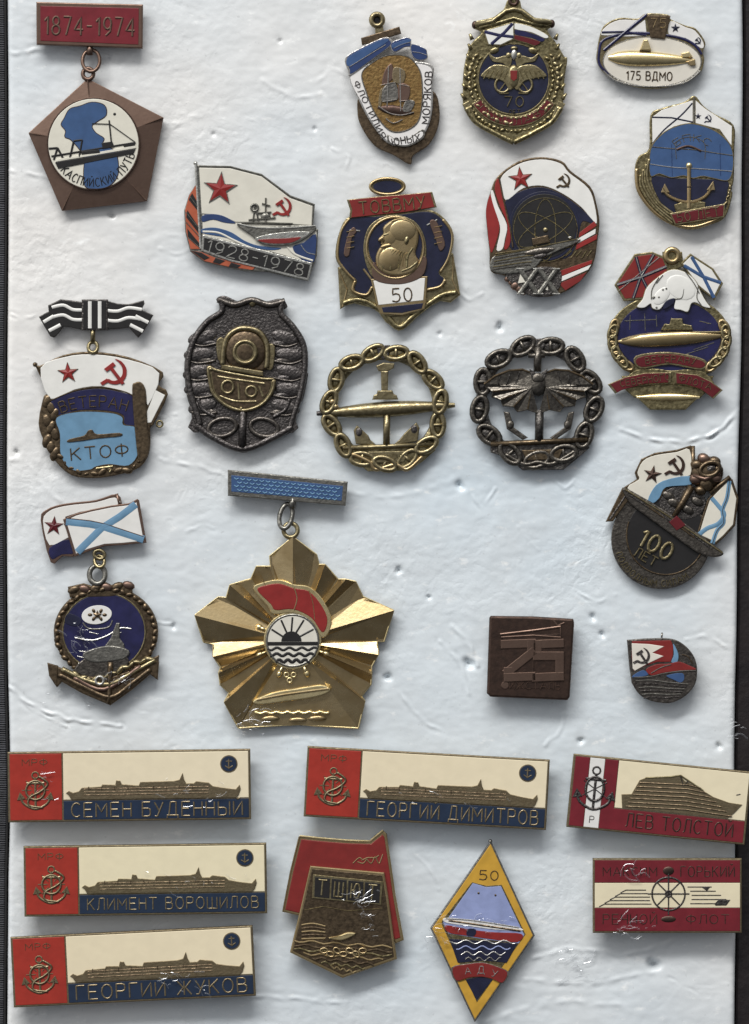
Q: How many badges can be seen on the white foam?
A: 26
